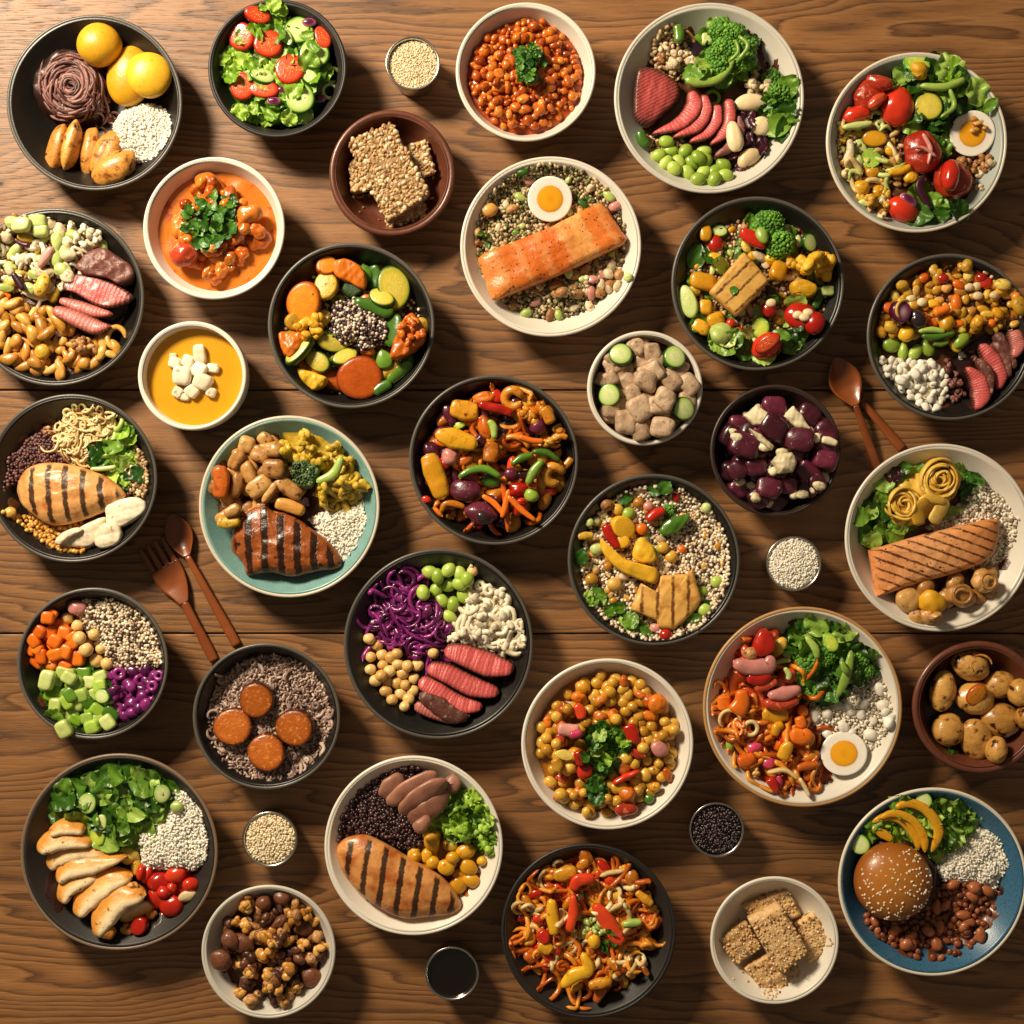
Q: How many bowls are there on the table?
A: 32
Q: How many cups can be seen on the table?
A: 5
